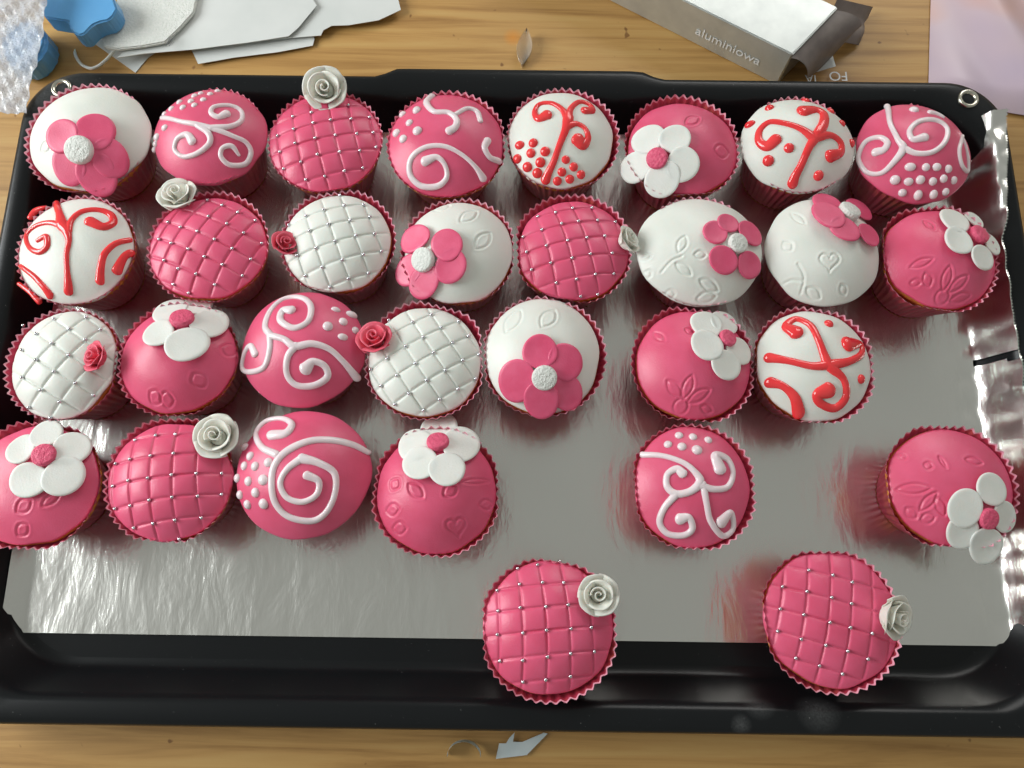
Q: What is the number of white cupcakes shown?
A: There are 12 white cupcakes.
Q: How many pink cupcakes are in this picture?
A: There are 19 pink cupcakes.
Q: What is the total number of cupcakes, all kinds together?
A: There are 31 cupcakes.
